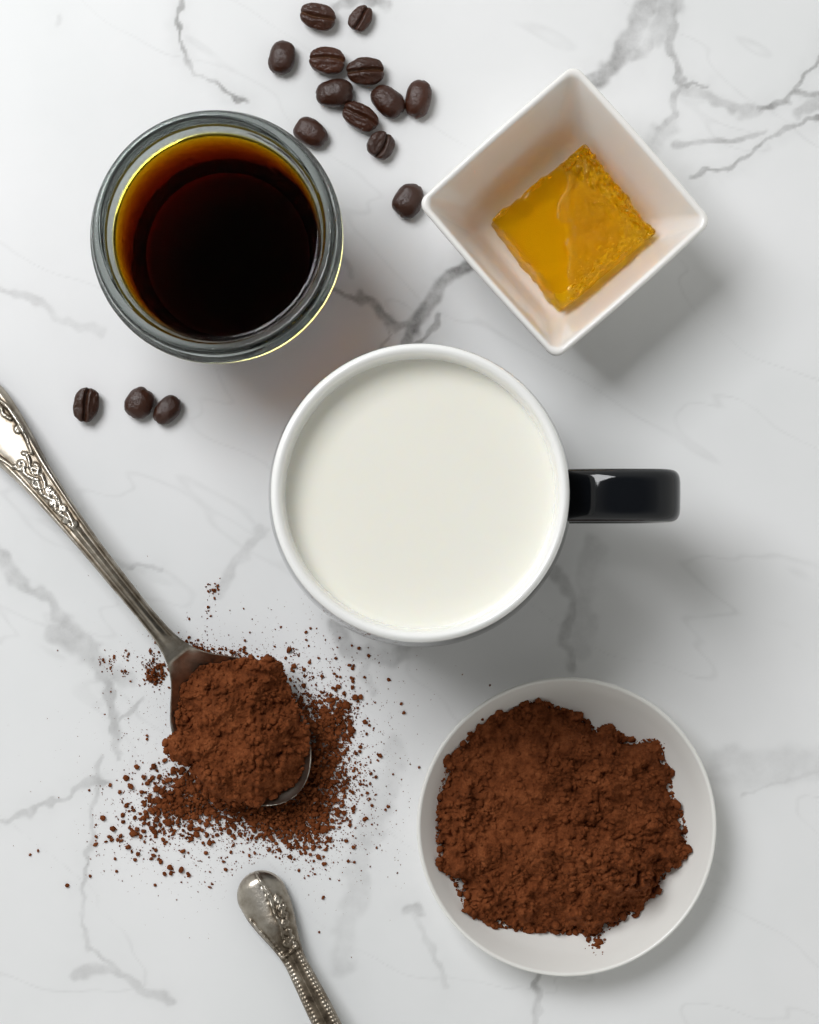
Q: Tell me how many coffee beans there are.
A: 15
